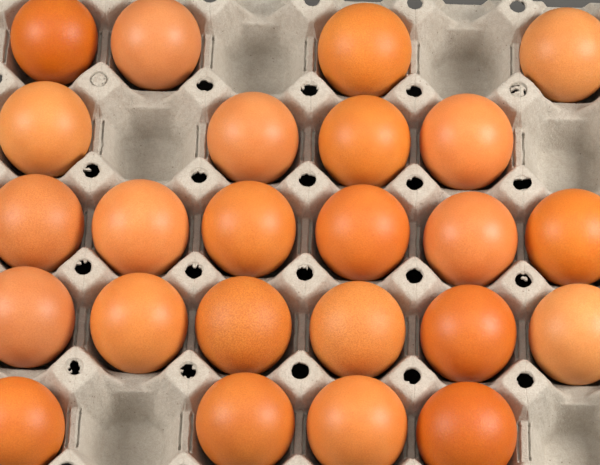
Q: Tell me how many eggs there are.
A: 24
